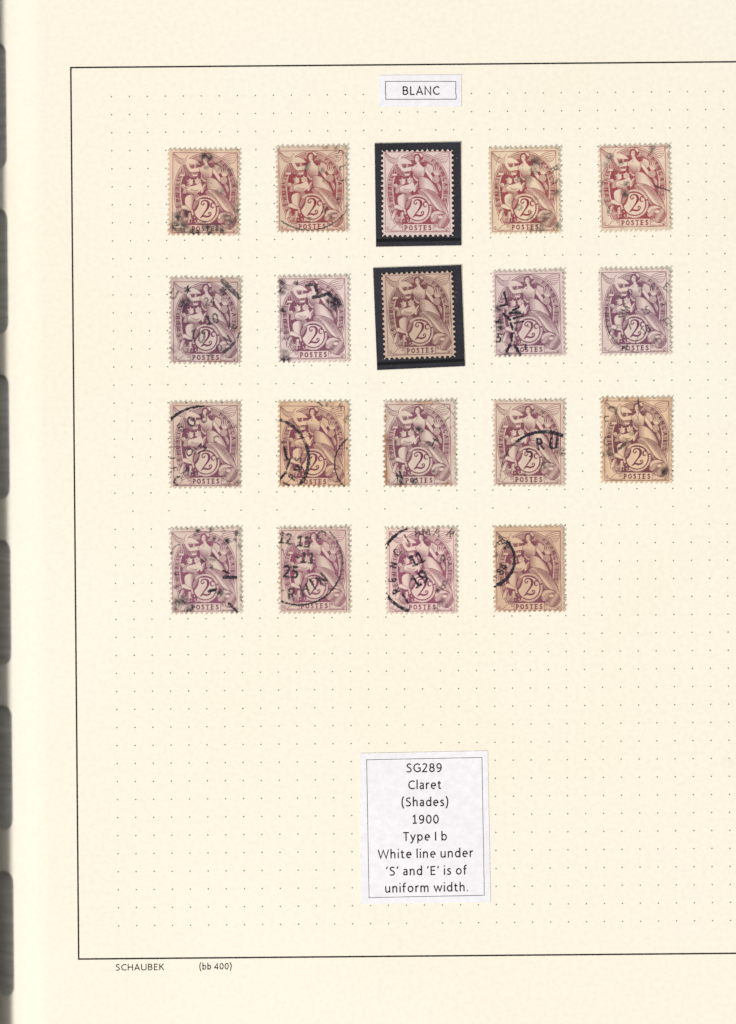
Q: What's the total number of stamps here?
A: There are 19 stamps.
